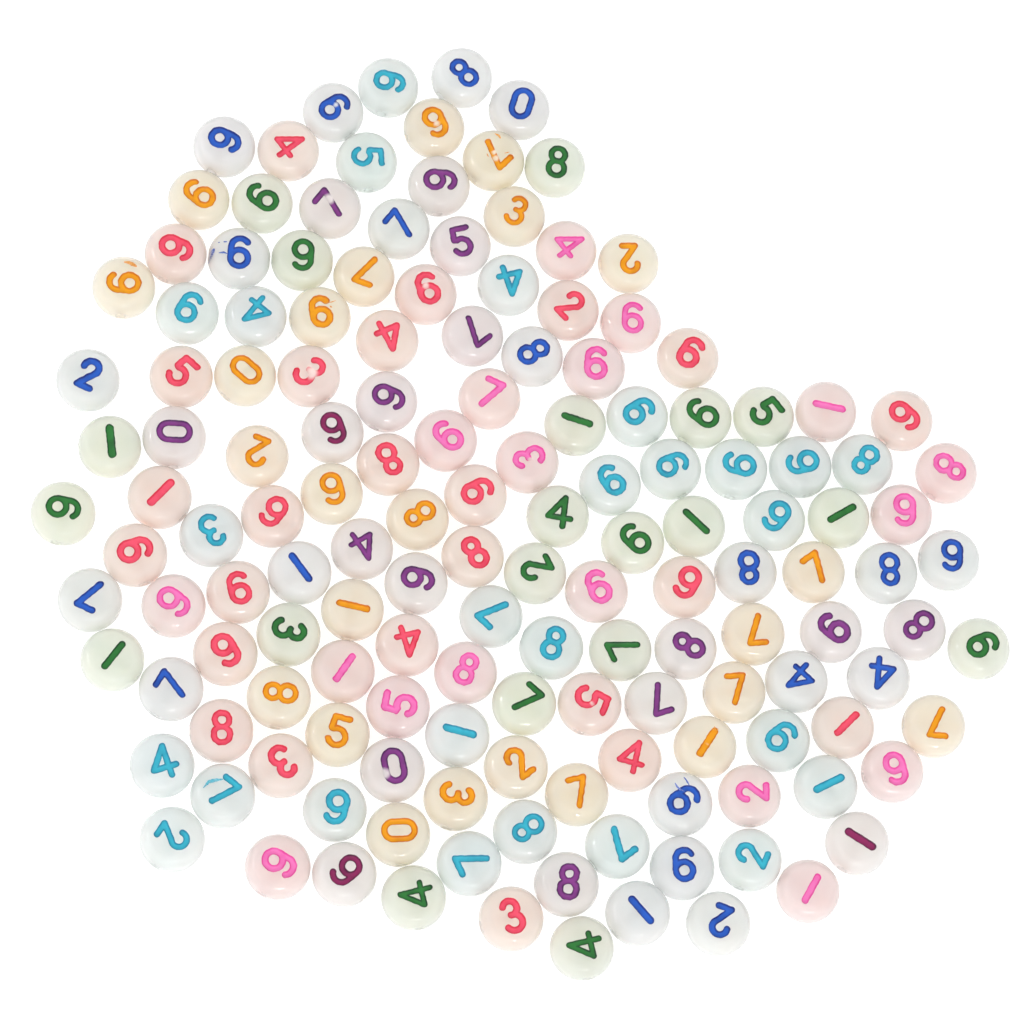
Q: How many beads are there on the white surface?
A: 150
